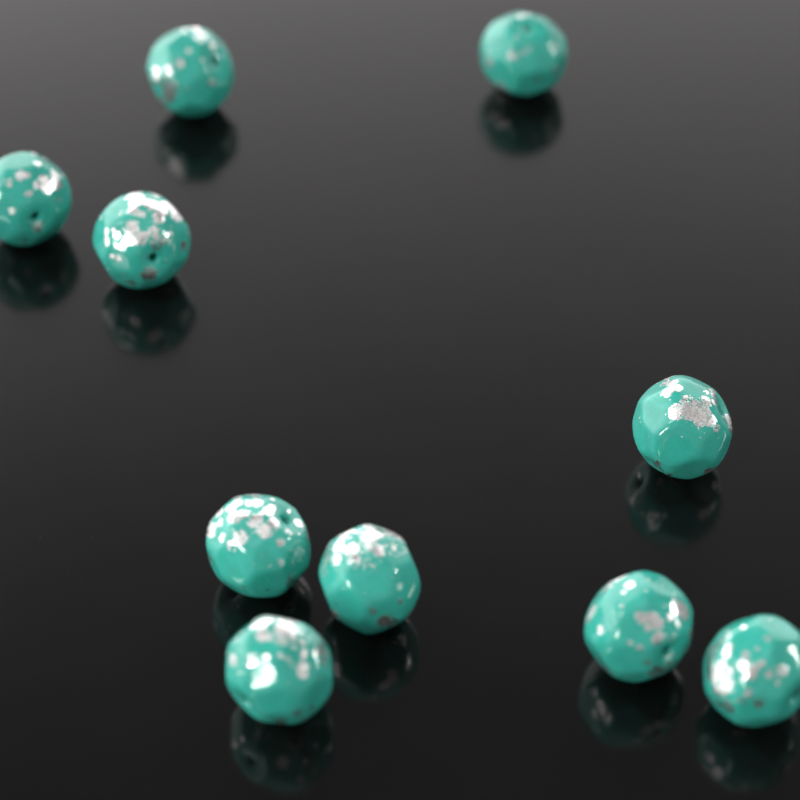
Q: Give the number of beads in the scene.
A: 10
